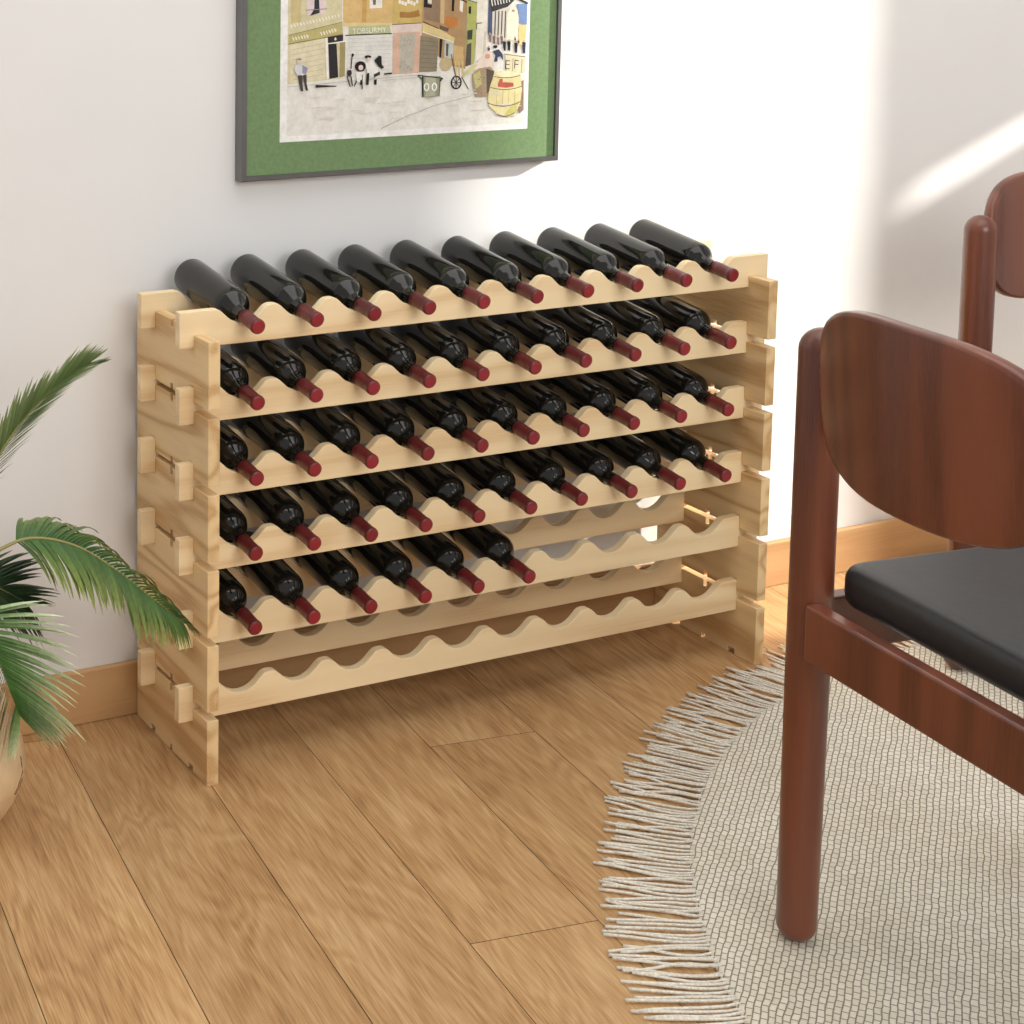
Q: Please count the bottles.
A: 46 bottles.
